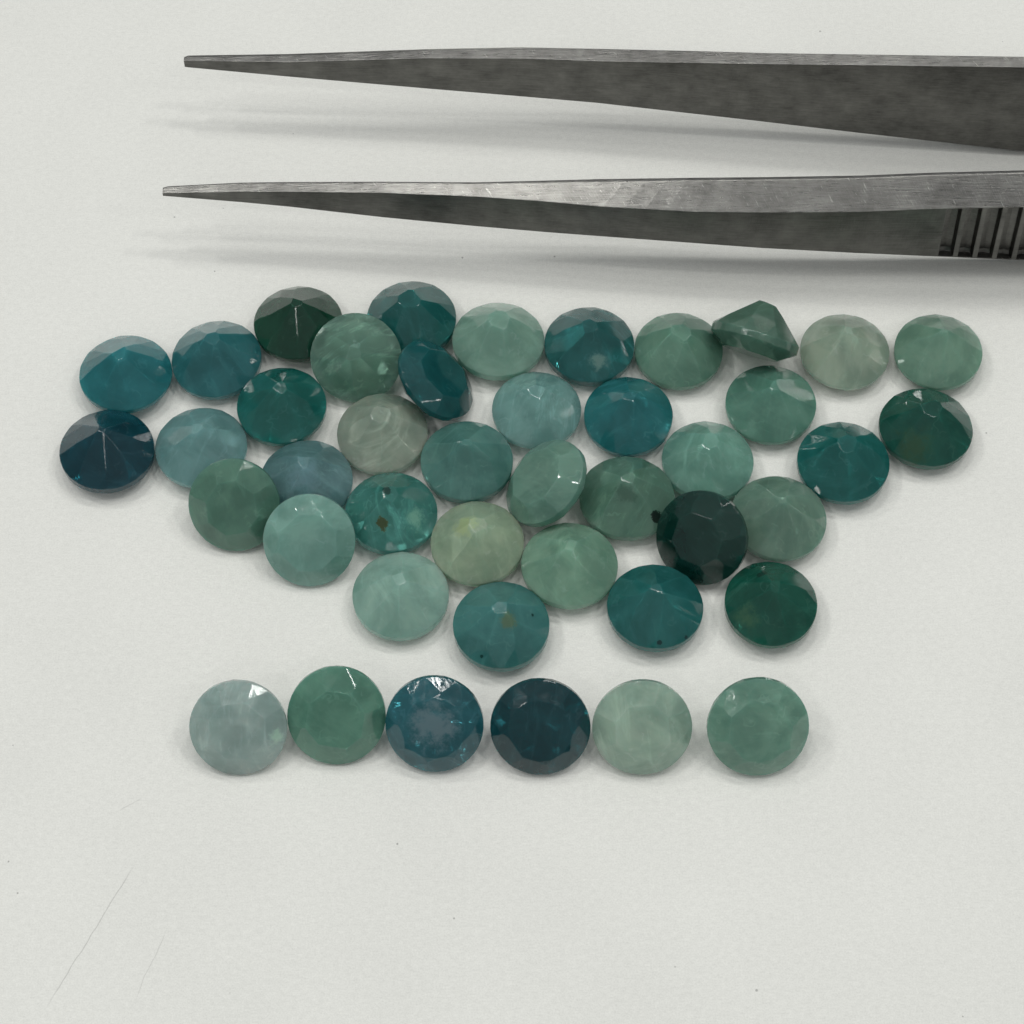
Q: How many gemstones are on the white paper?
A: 43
